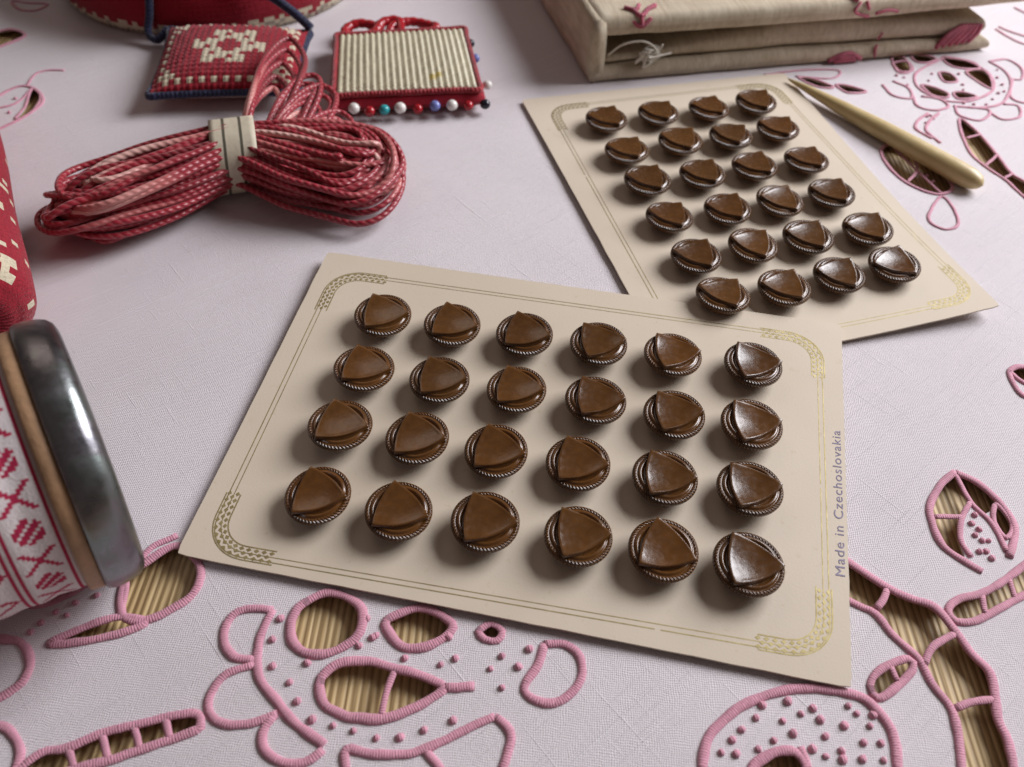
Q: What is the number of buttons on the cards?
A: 48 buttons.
